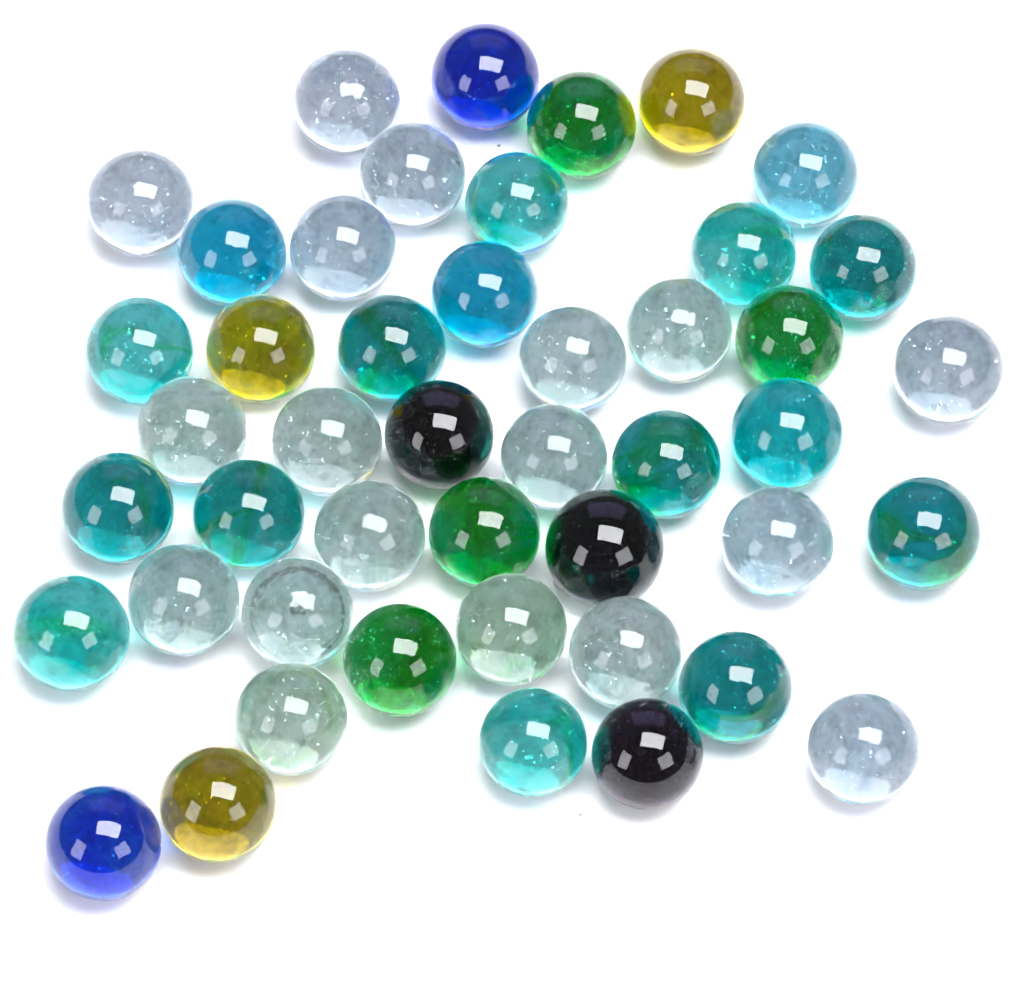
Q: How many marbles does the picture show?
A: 46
